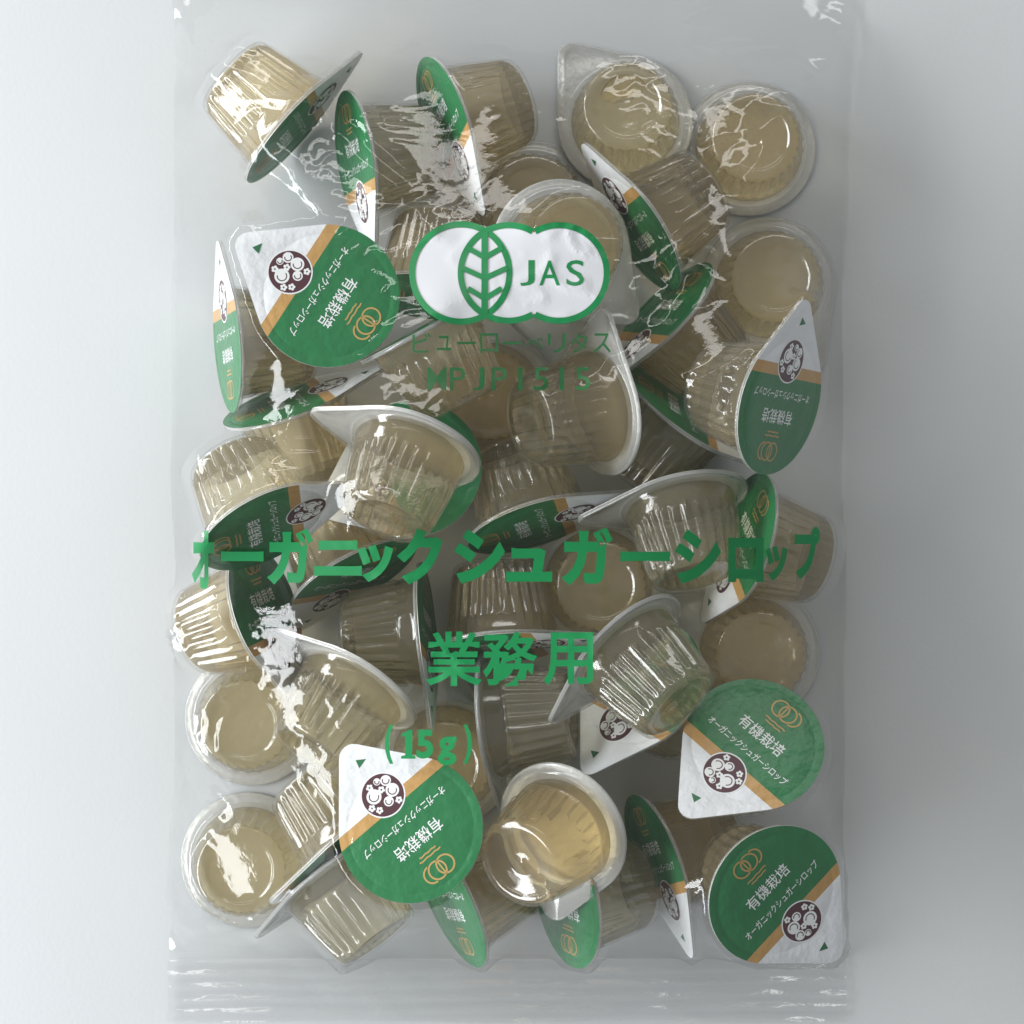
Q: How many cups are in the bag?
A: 47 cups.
